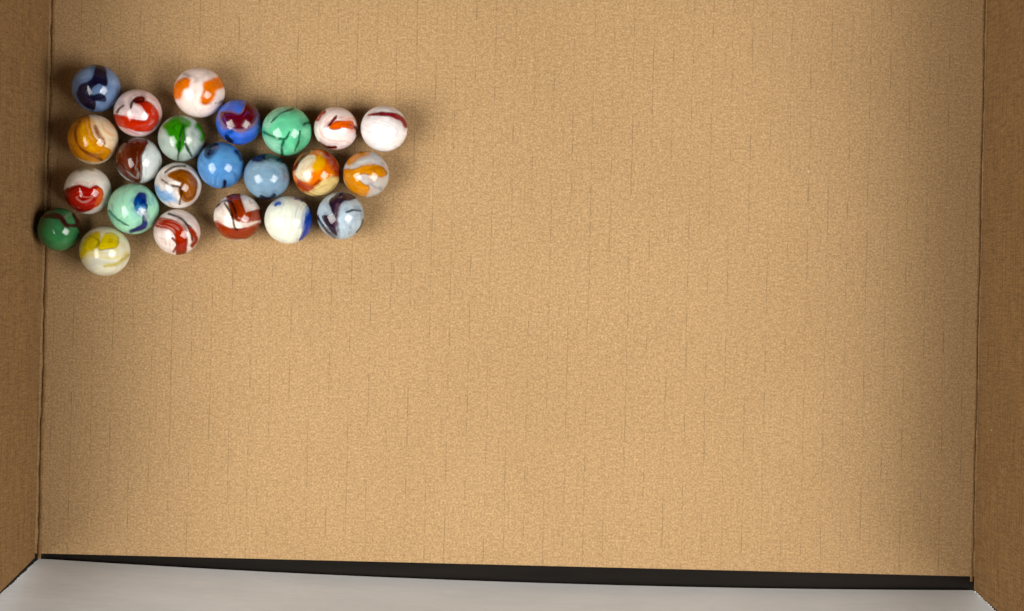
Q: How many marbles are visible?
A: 23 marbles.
